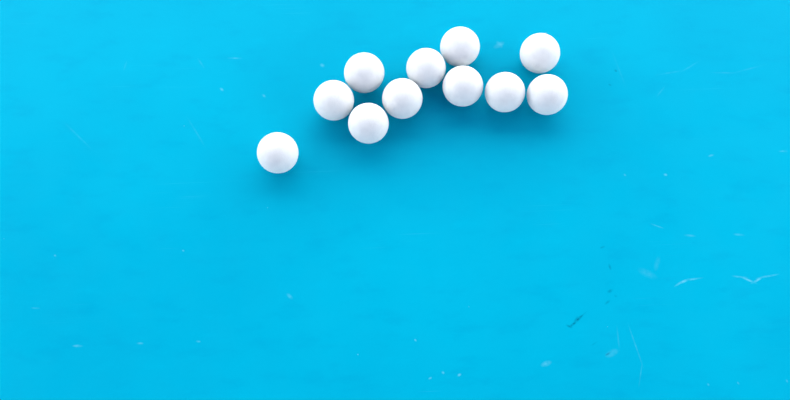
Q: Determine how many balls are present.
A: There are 11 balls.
